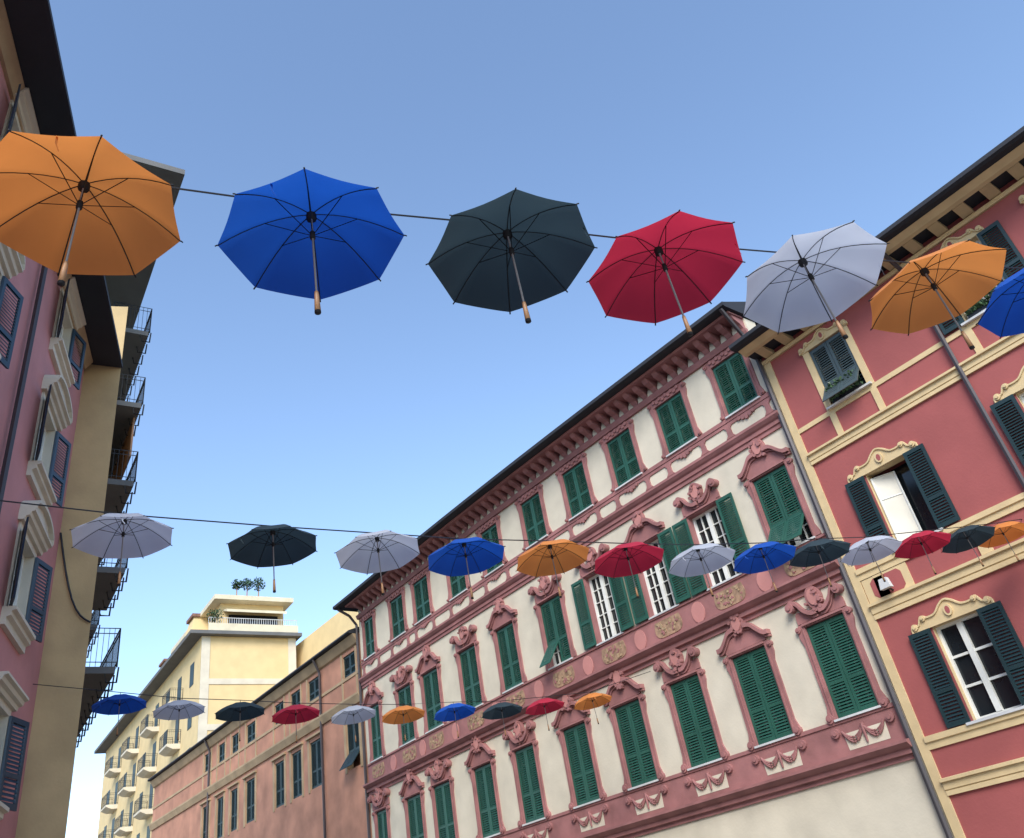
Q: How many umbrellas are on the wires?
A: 30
